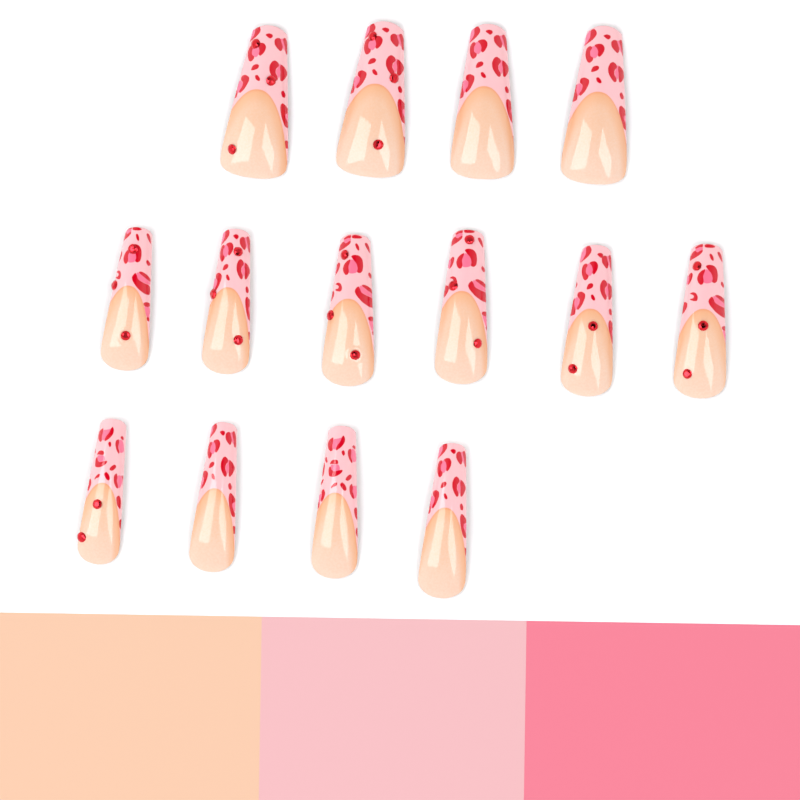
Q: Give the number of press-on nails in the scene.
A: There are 14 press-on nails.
